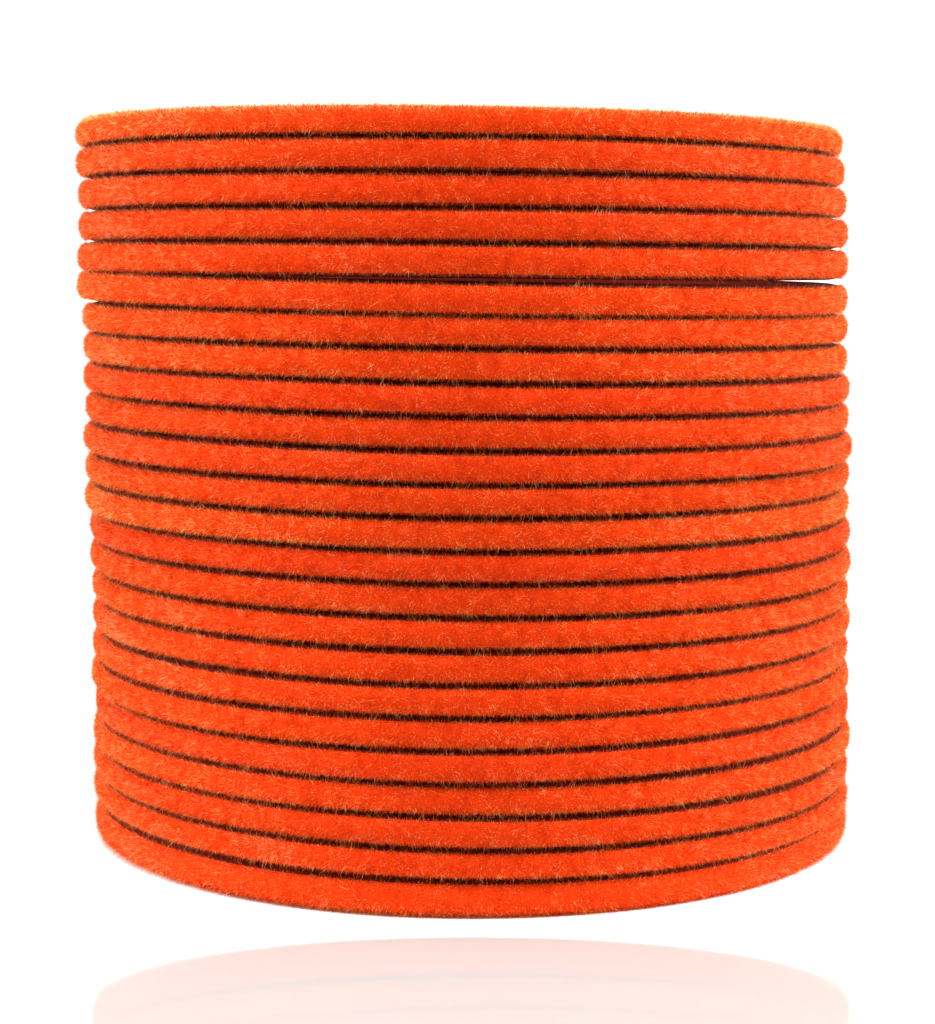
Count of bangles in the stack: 24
